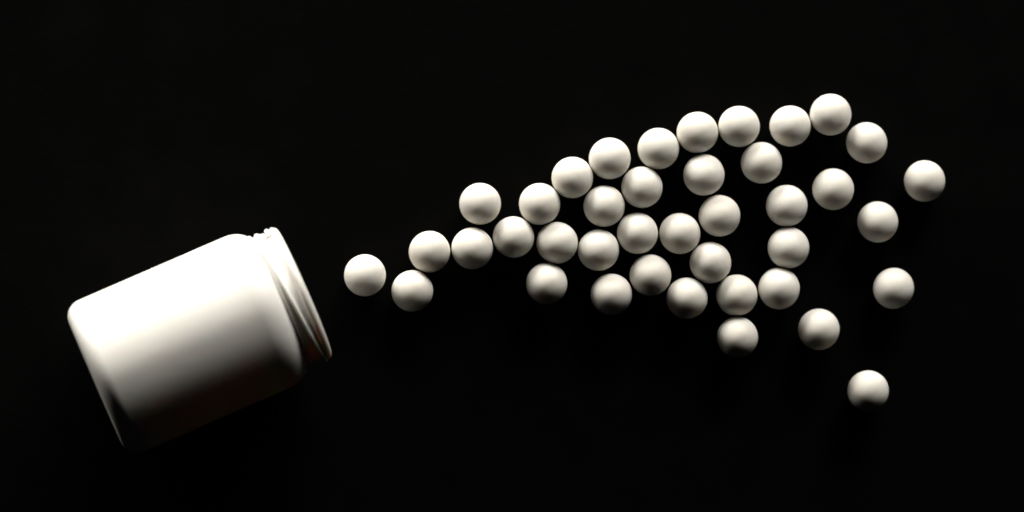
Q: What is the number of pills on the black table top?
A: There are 40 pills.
